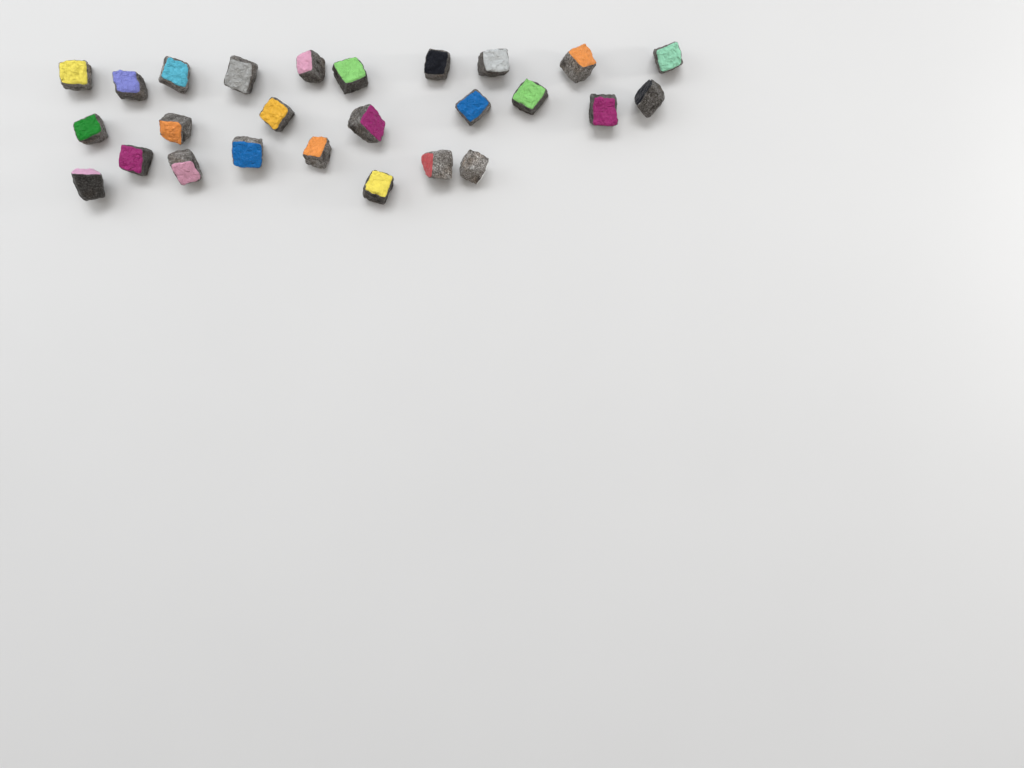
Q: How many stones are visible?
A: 26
